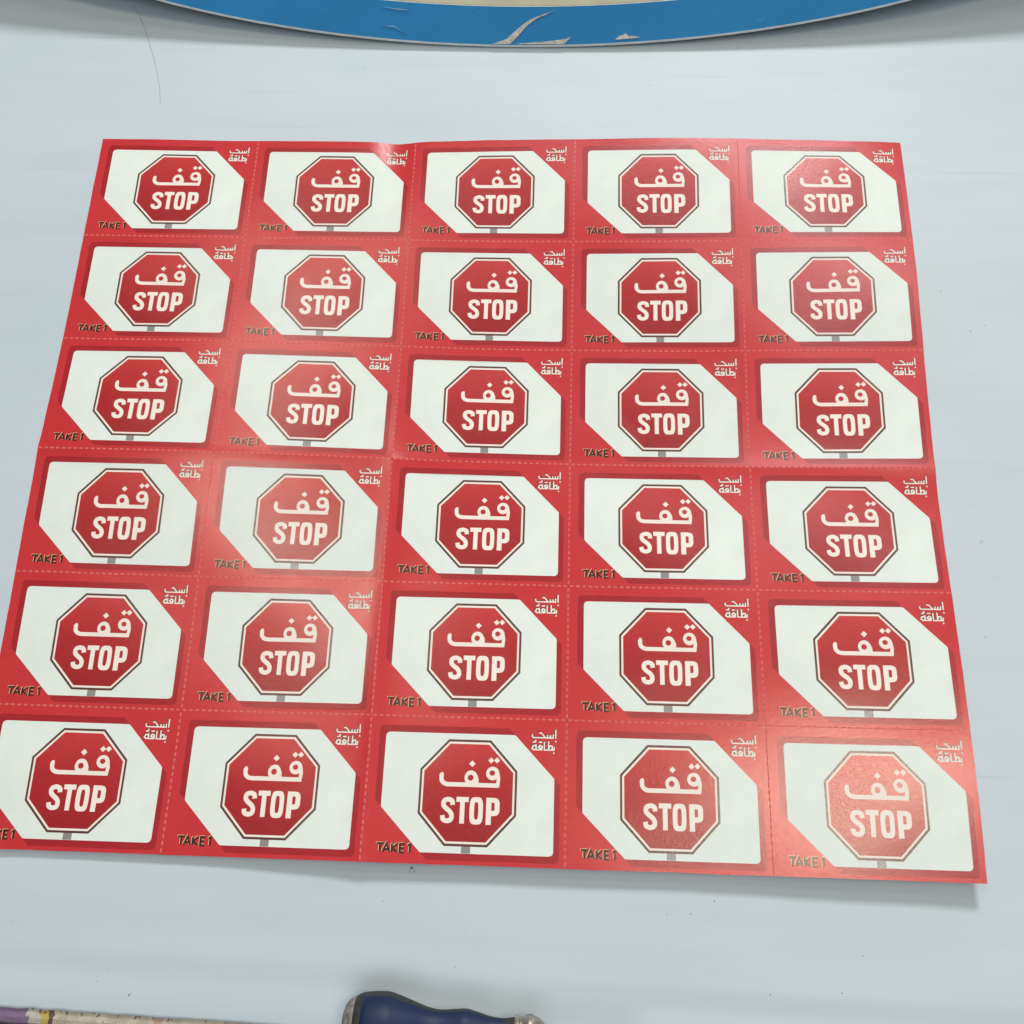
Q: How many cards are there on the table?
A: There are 30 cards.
